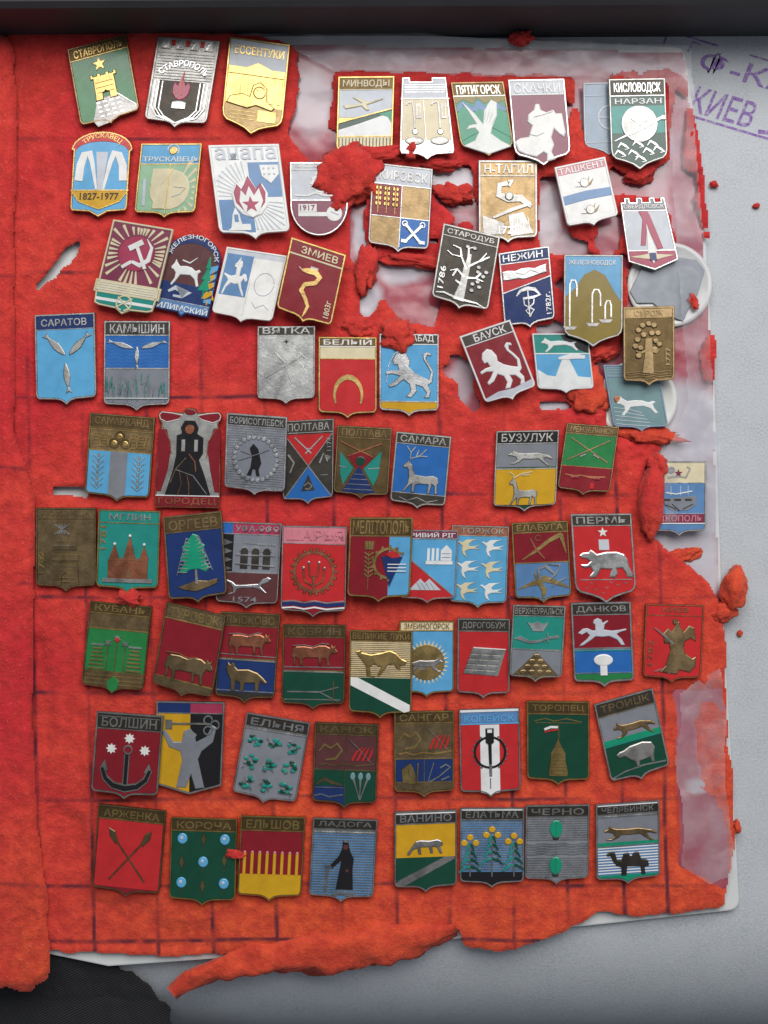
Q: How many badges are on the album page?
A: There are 78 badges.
